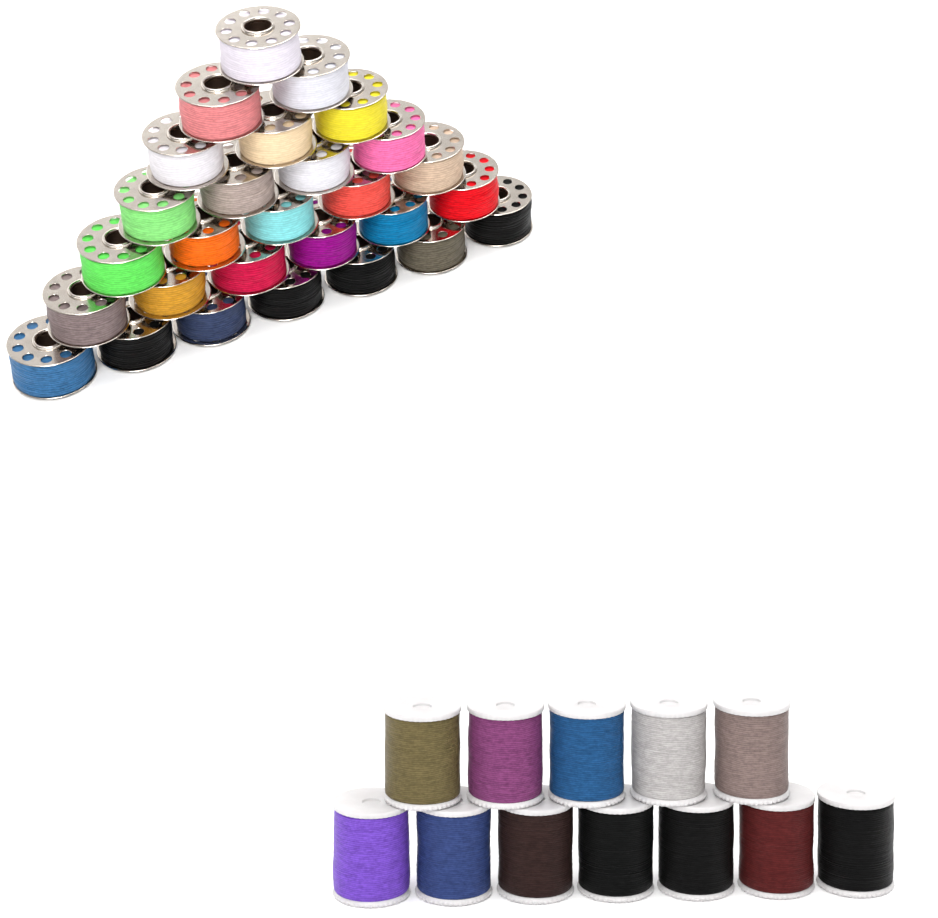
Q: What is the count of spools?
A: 12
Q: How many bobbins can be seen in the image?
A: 28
